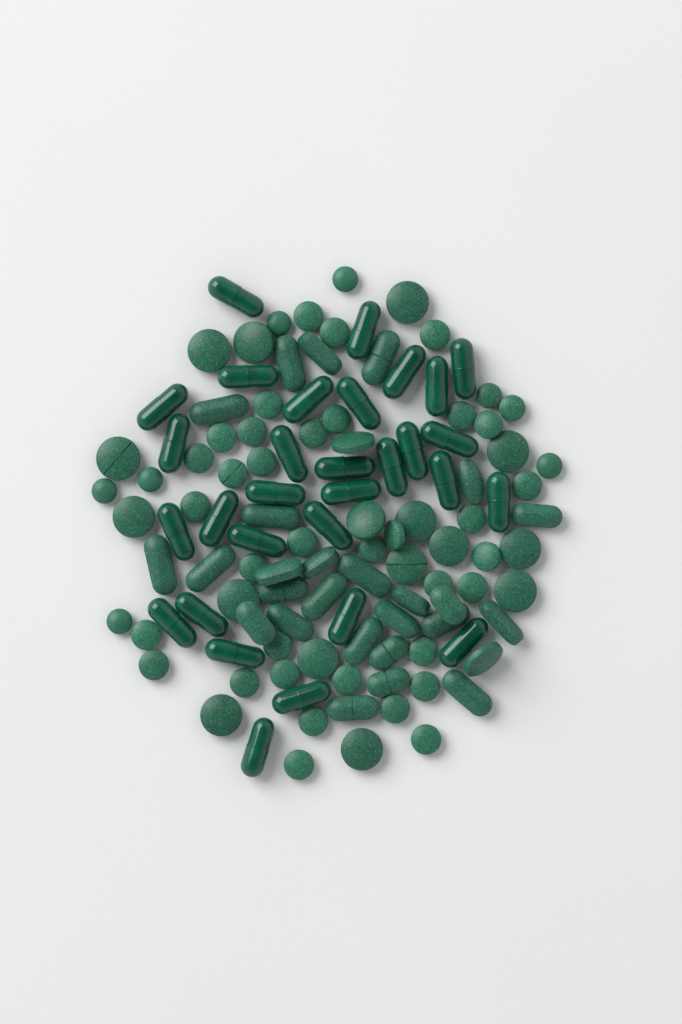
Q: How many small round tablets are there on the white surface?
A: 43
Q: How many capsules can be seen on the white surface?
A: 30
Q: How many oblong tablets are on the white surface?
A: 26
